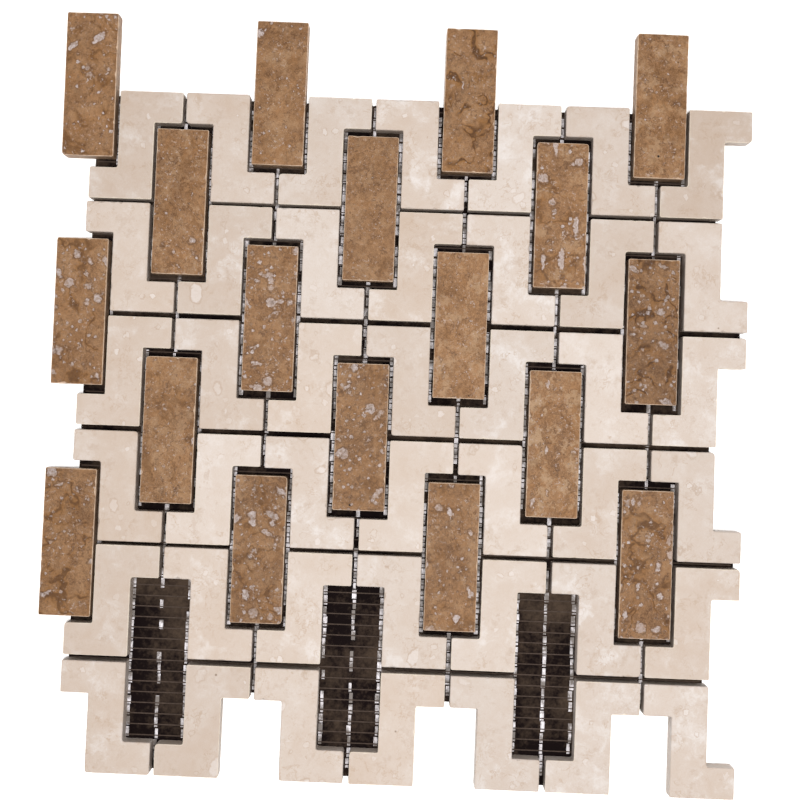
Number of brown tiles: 18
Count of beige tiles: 42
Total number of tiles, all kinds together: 60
